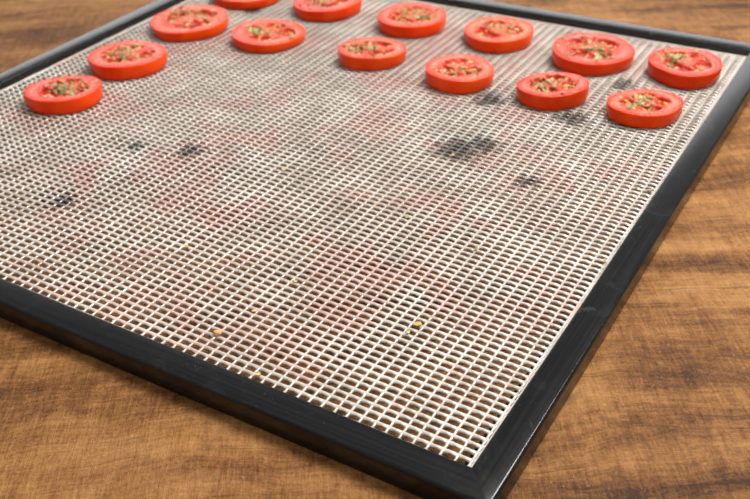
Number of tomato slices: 14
